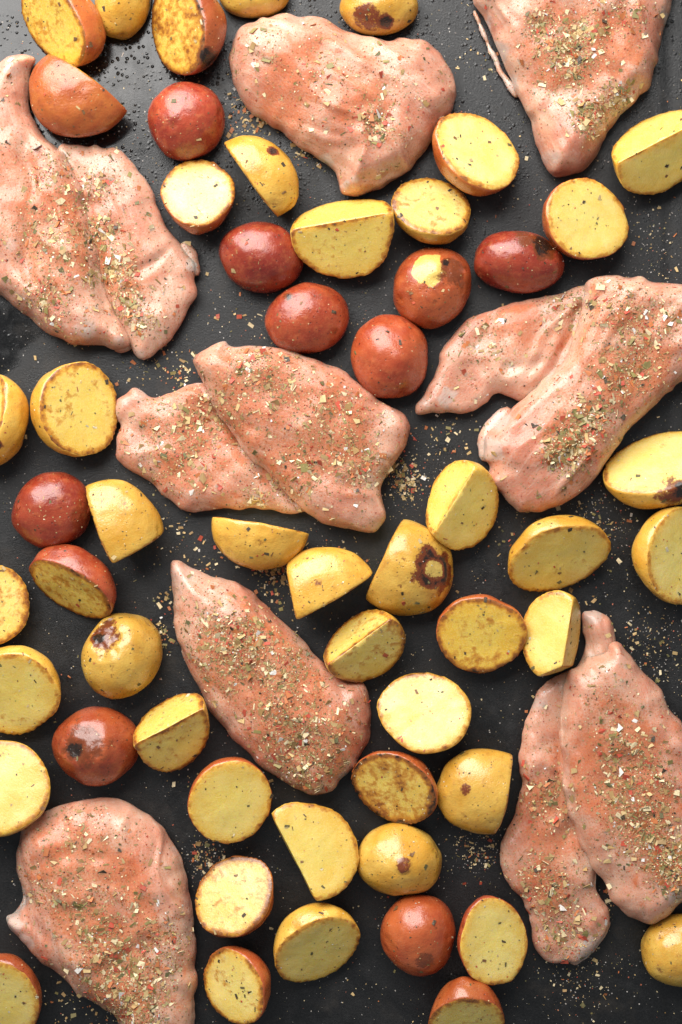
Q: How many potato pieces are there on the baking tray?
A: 54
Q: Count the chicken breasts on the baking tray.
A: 8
